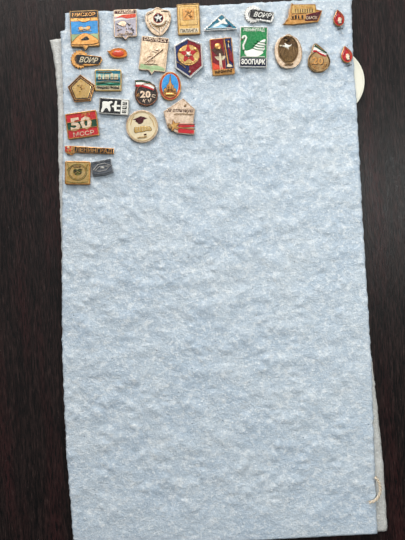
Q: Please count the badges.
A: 28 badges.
